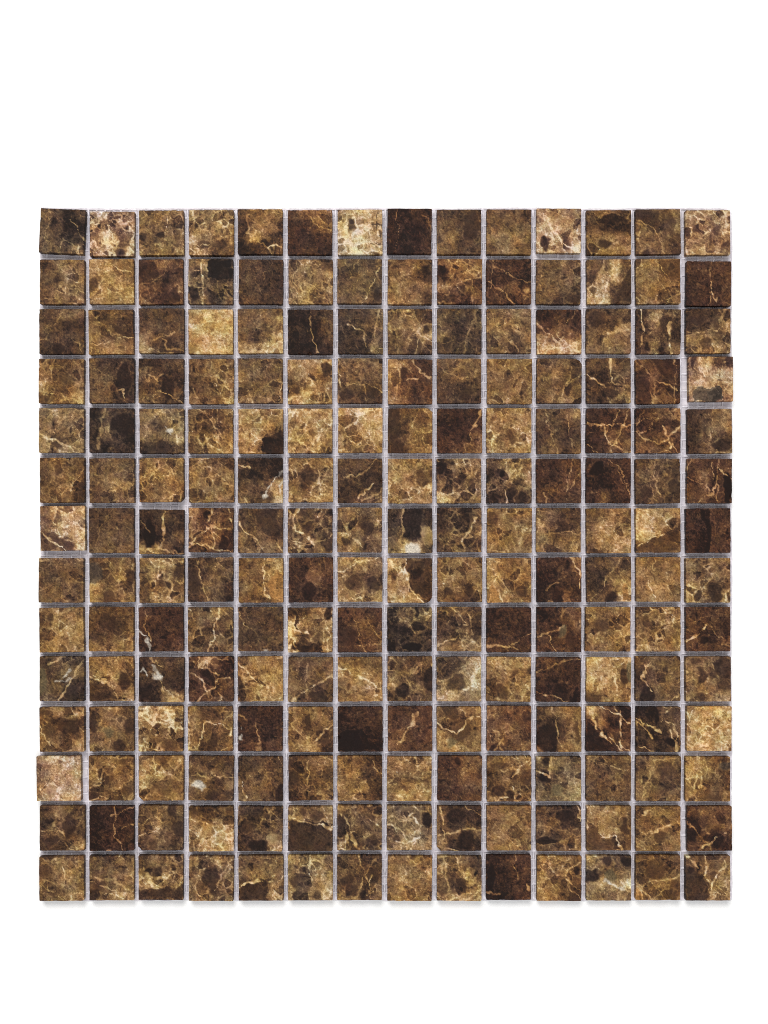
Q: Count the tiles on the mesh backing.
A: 196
